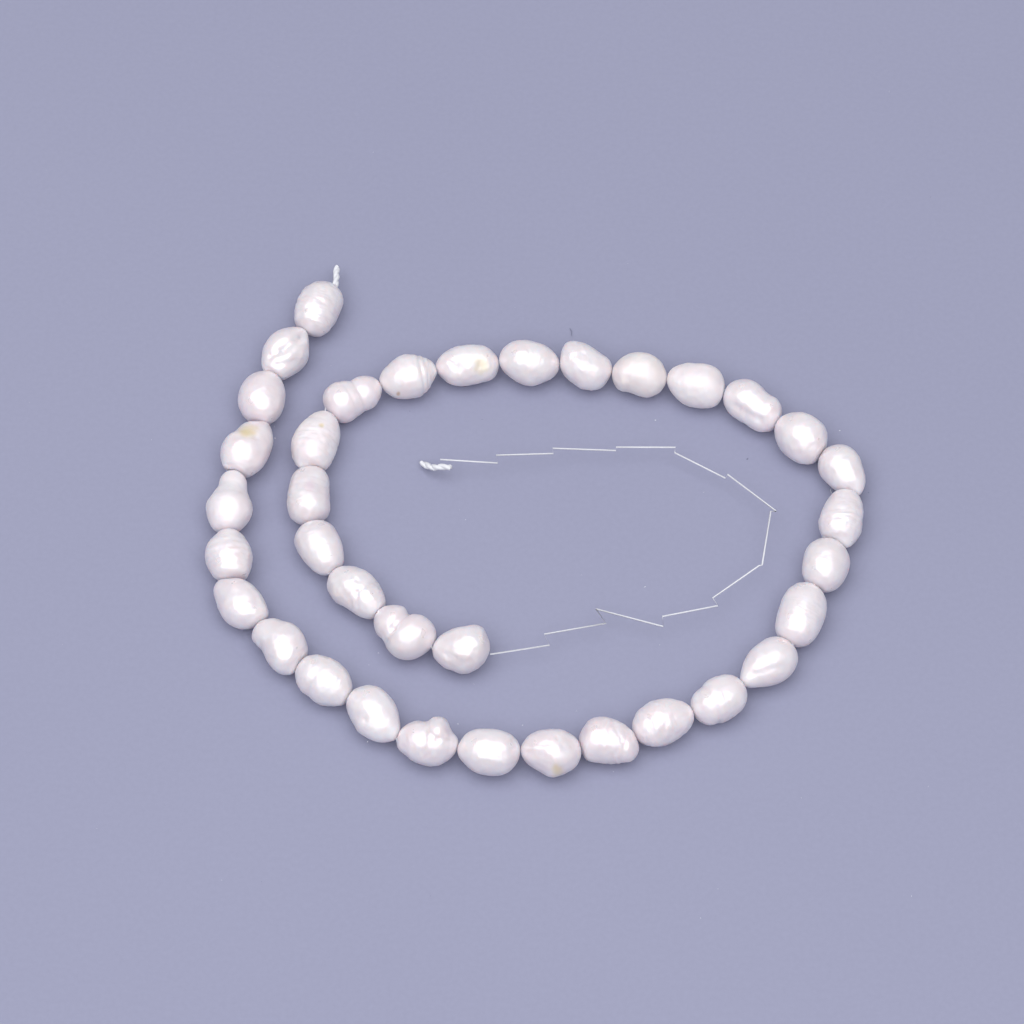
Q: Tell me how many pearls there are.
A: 36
